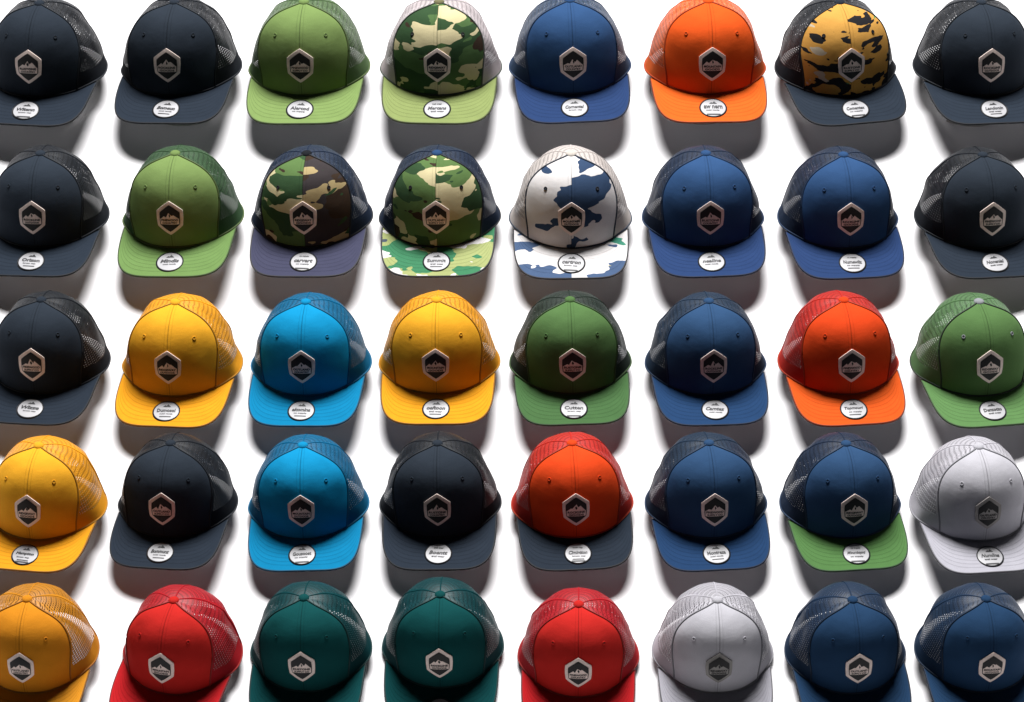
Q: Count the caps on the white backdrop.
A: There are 40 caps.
